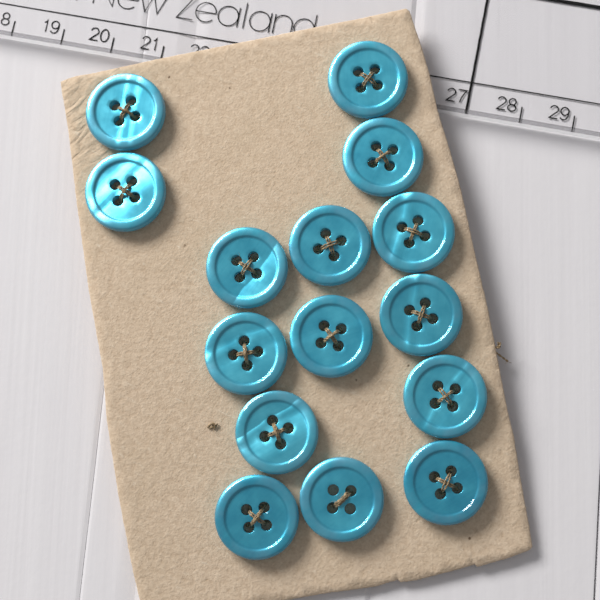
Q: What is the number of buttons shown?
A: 15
